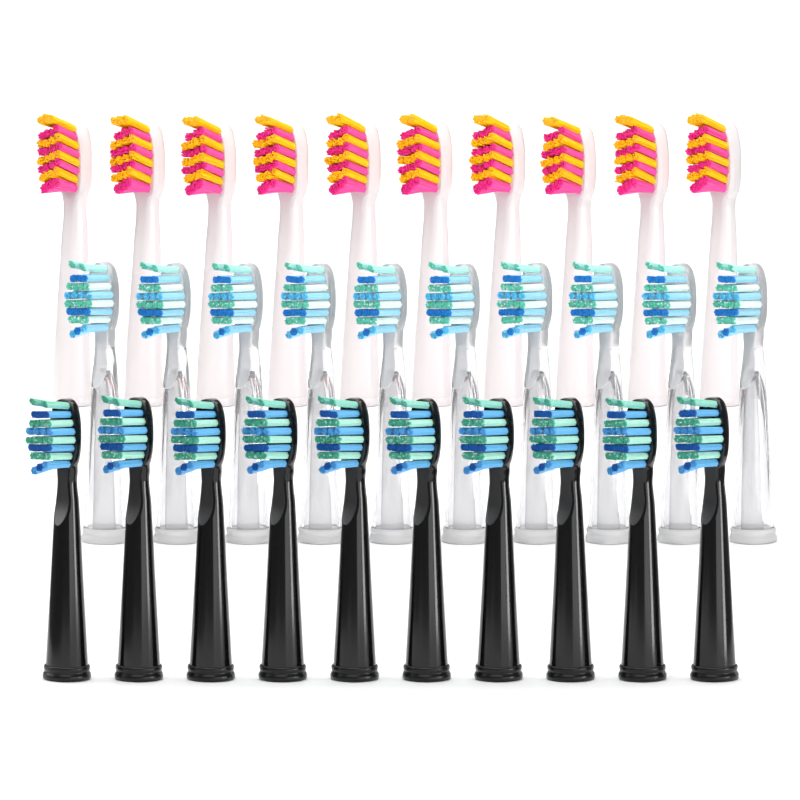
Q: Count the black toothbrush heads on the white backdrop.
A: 10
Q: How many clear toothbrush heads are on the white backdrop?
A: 10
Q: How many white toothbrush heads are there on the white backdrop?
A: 10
